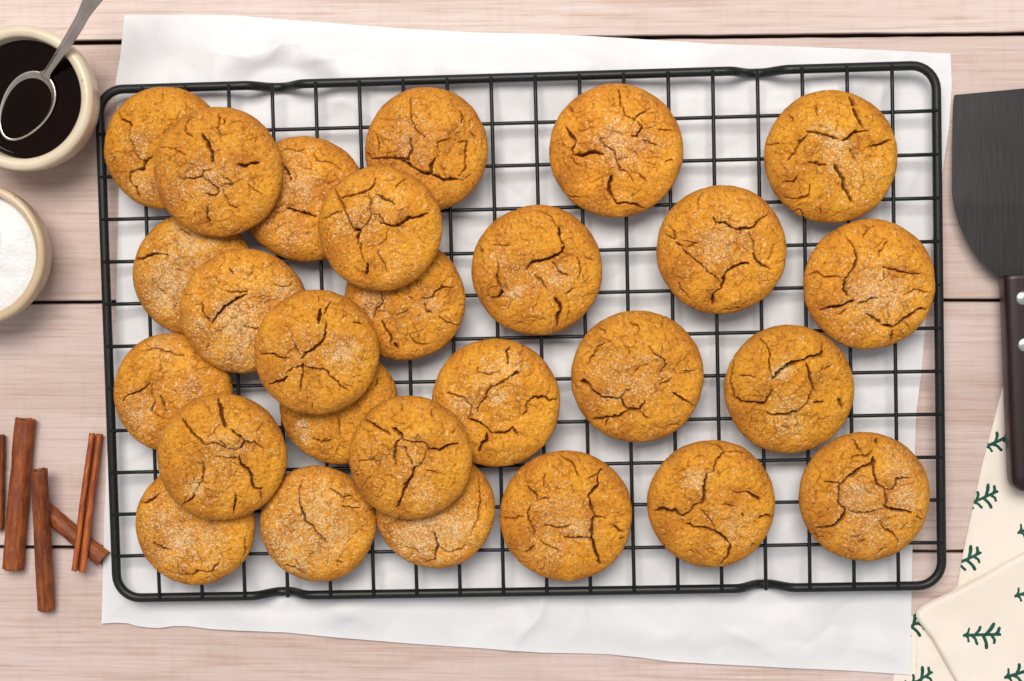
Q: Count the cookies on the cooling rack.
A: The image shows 27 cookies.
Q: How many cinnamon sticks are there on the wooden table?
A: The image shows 5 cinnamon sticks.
